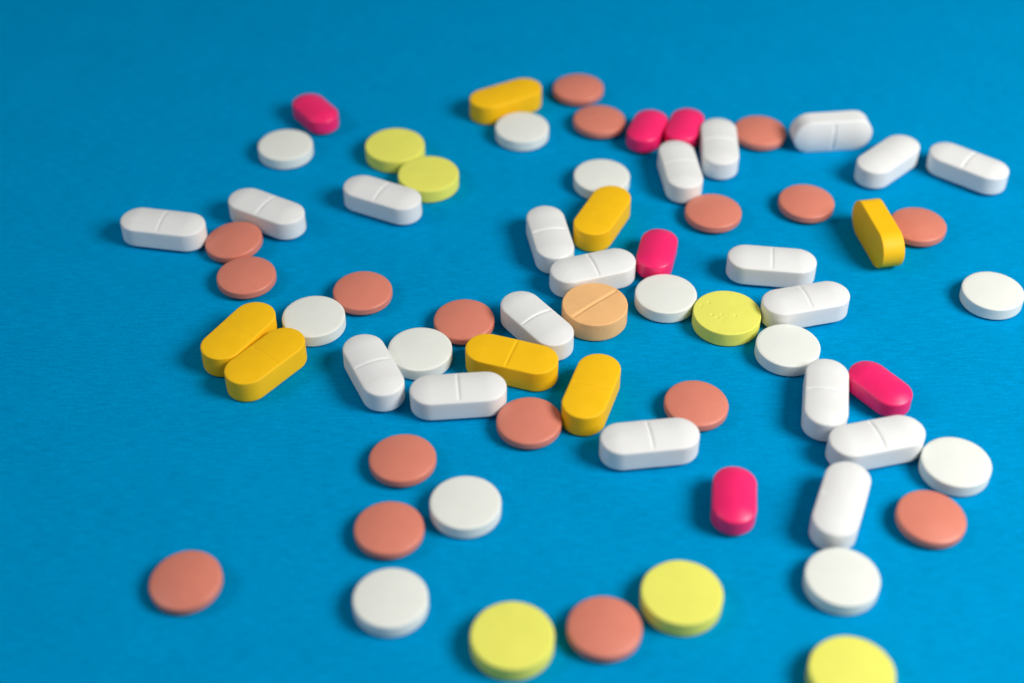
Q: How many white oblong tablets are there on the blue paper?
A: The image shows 19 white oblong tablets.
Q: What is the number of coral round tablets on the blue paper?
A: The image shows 17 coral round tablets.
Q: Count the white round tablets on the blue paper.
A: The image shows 12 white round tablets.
